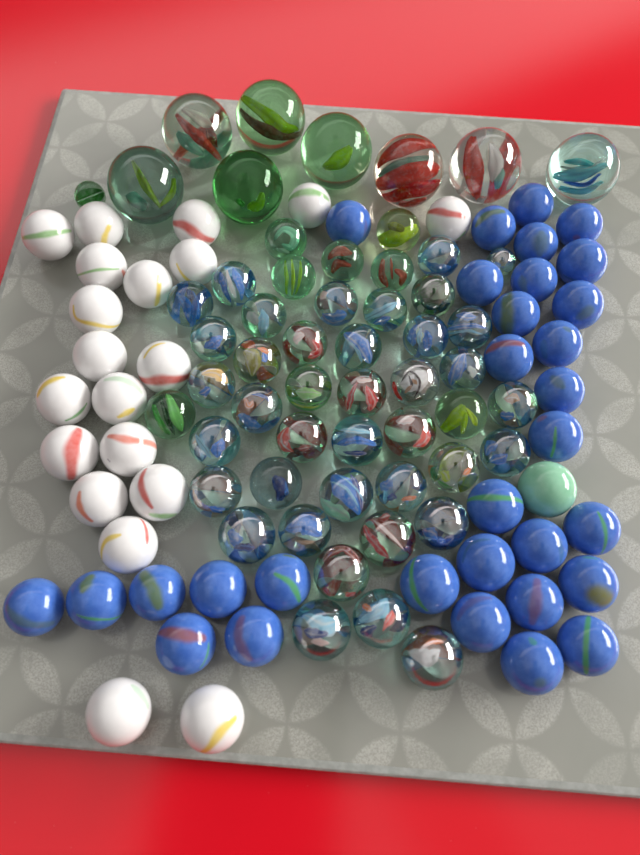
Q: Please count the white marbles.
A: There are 20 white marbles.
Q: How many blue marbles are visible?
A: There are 31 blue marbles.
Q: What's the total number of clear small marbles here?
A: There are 47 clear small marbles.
